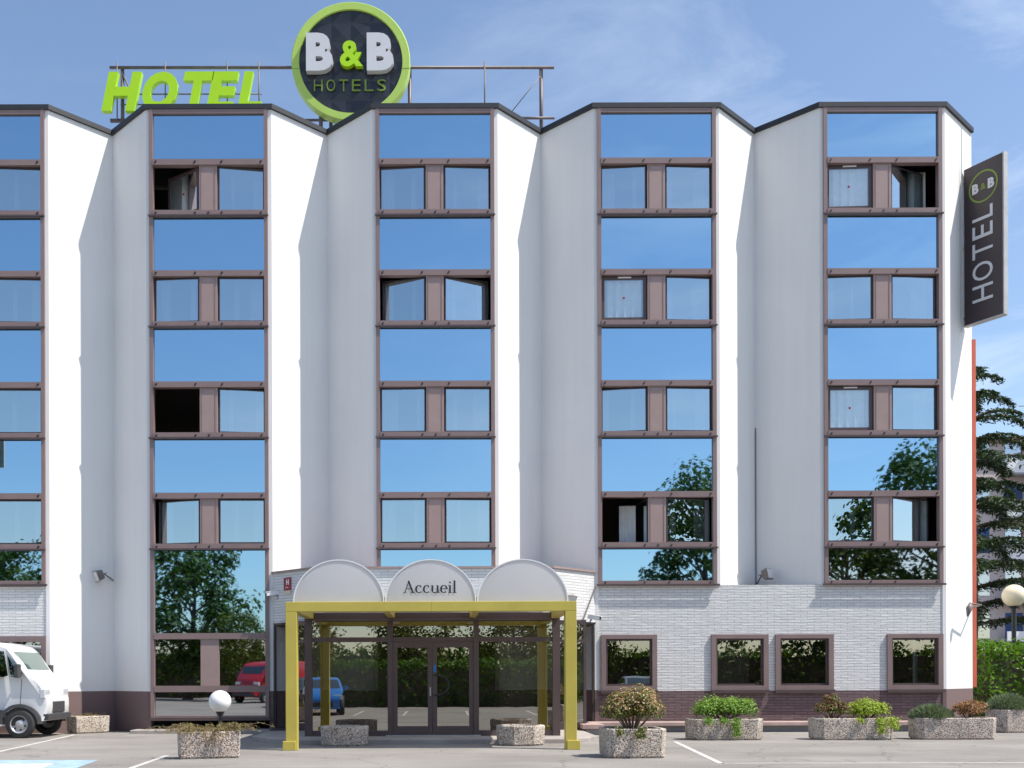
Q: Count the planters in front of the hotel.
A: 9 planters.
